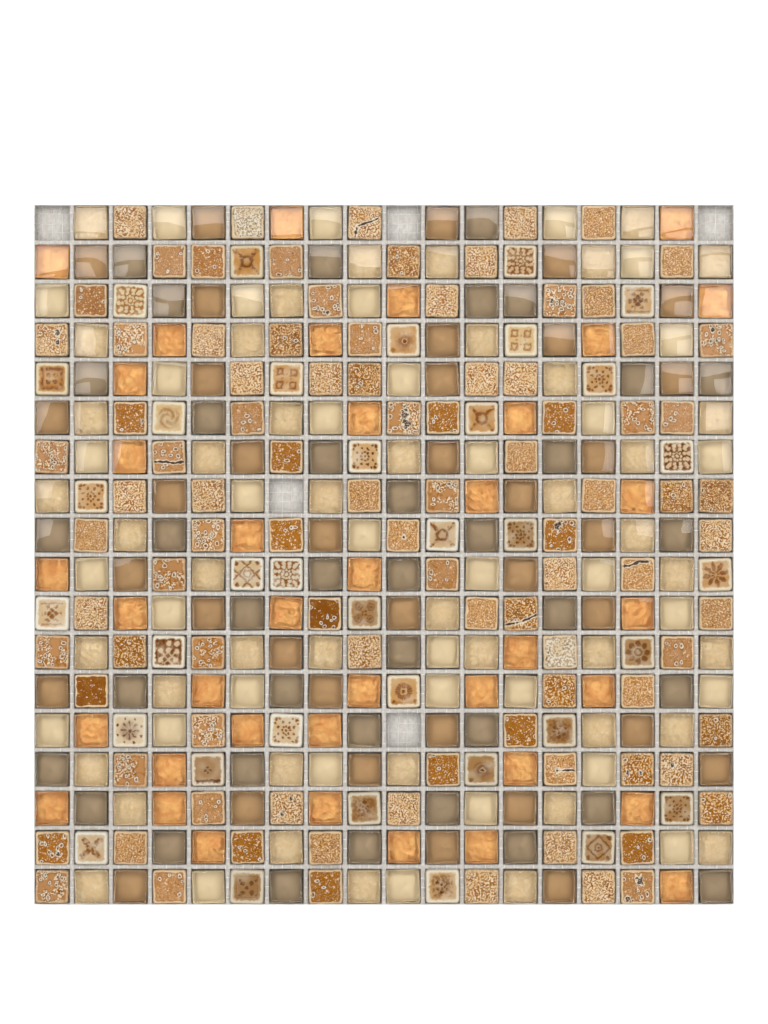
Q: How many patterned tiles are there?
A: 129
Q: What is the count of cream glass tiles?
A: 79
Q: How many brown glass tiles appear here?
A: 73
